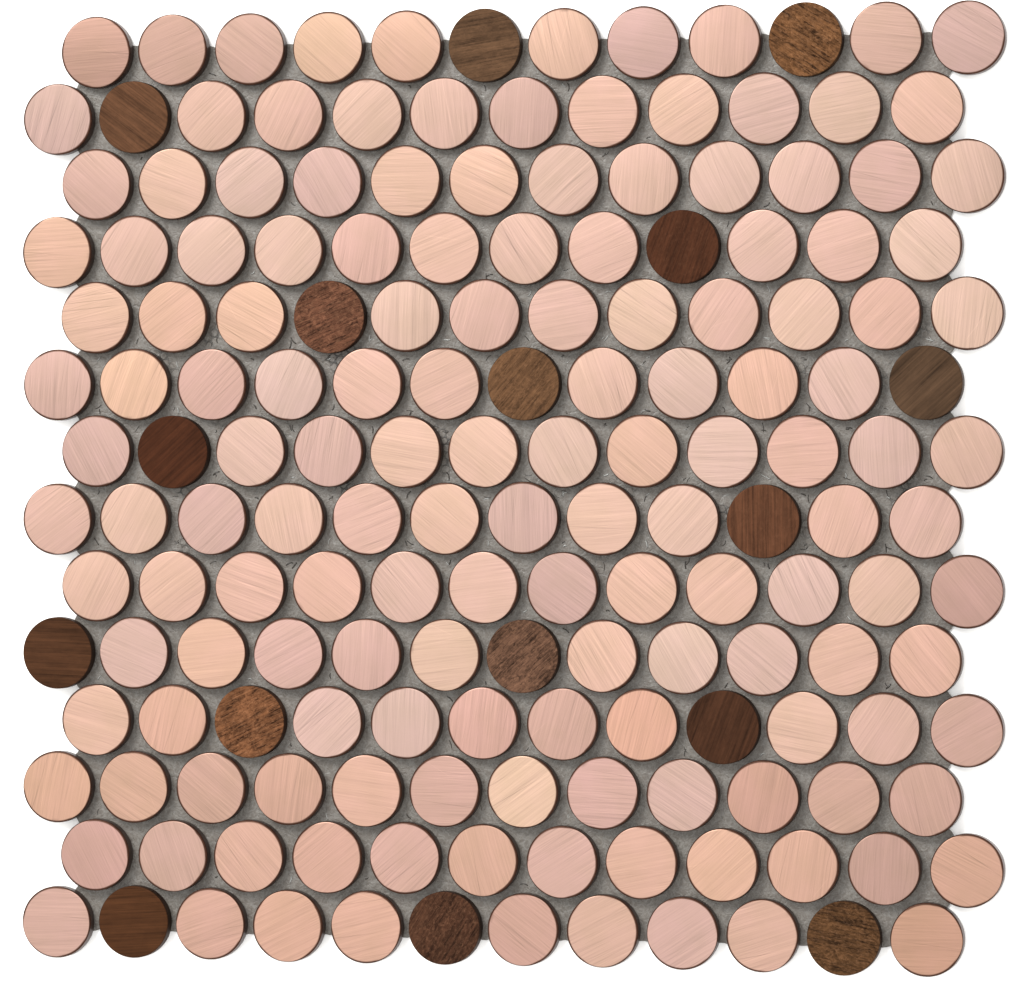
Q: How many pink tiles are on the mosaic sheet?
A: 152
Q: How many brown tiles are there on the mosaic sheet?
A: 16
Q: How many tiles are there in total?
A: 168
